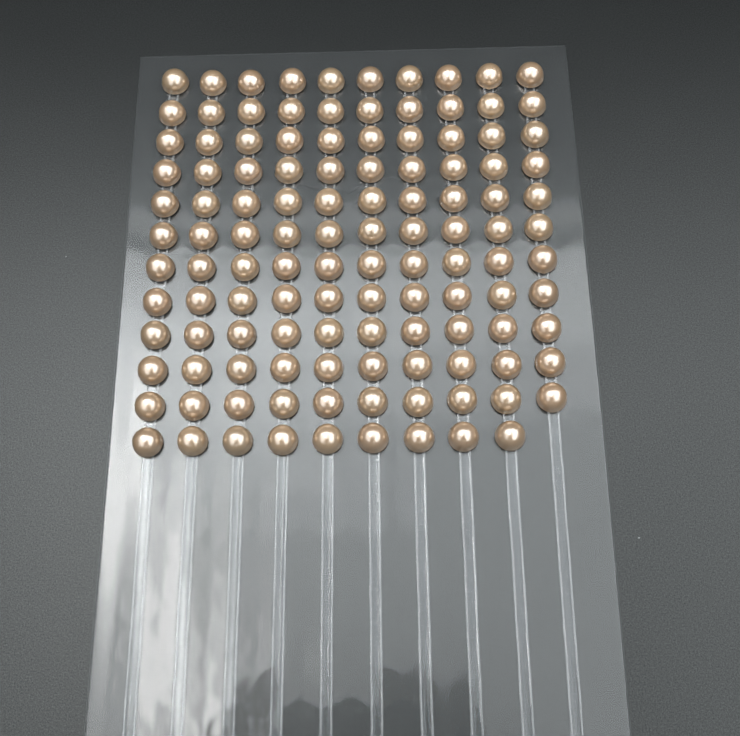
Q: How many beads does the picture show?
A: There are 119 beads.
